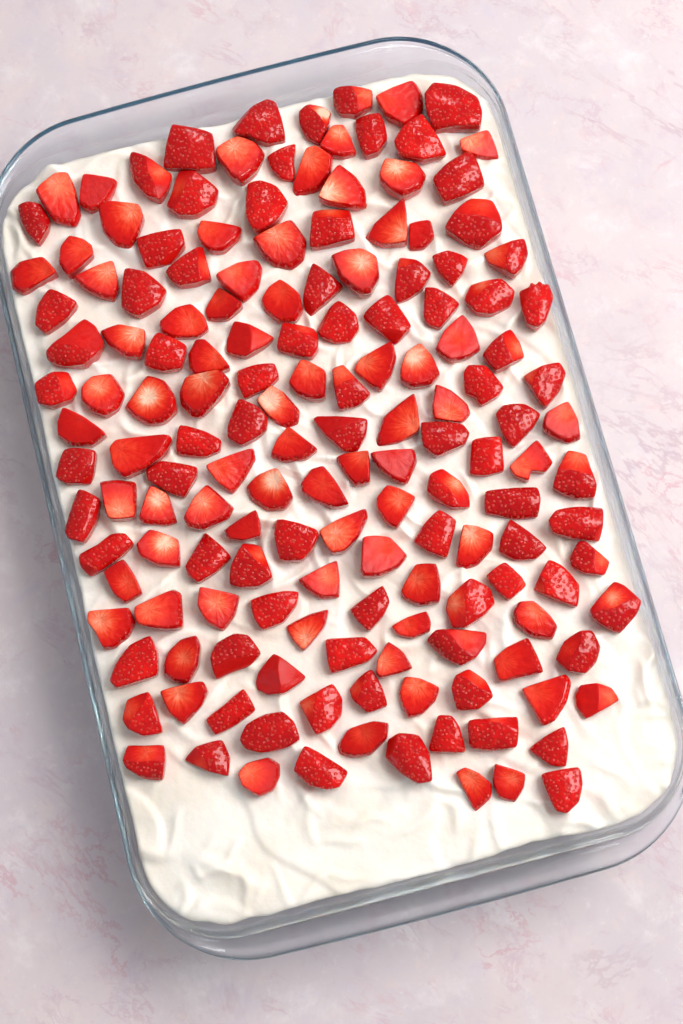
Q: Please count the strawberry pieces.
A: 157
